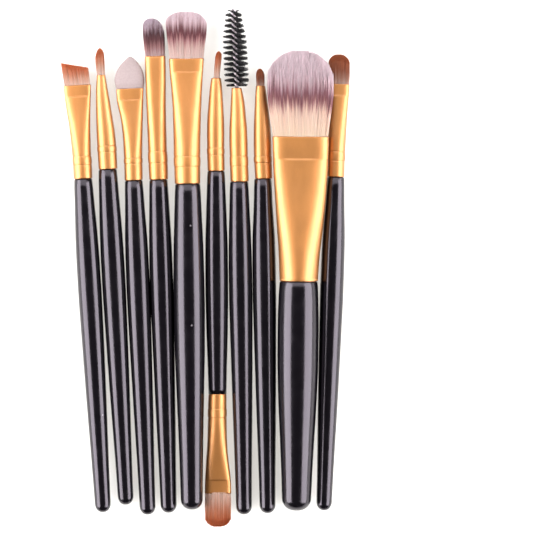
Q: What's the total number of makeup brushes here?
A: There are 10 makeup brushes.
